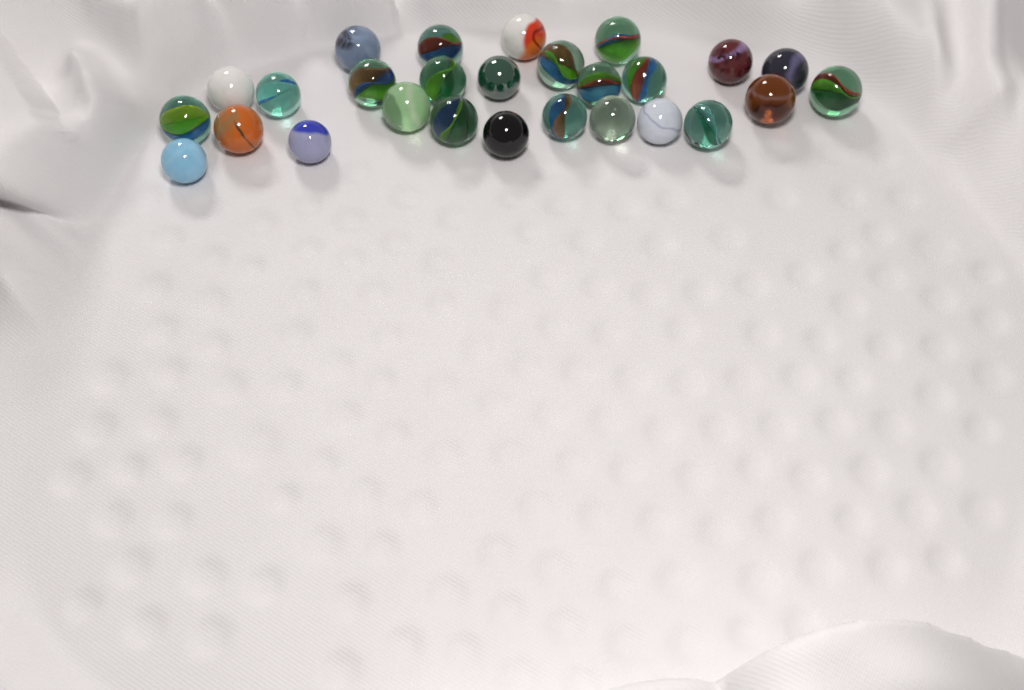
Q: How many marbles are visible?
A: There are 27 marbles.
